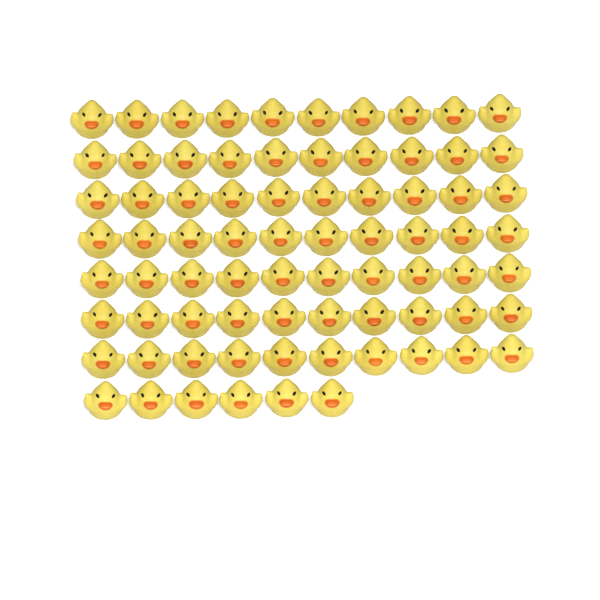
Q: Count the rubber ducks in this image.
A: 76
